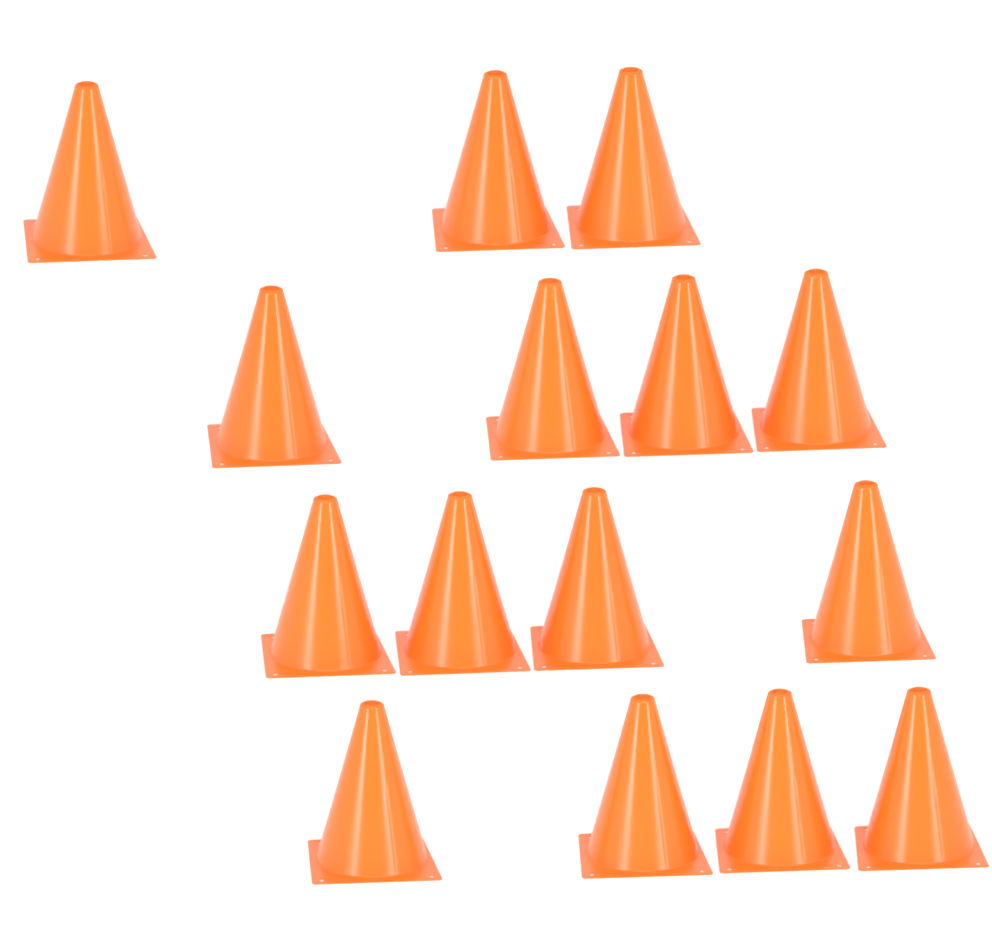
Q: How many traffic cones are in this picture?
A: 15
